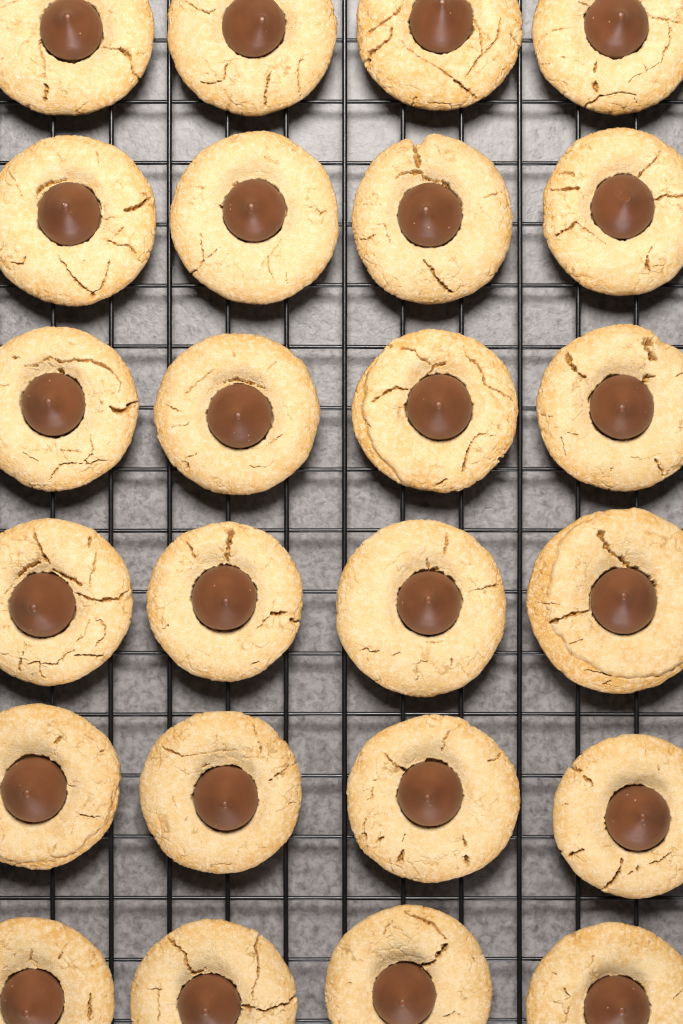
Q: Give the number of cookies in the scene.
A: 24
